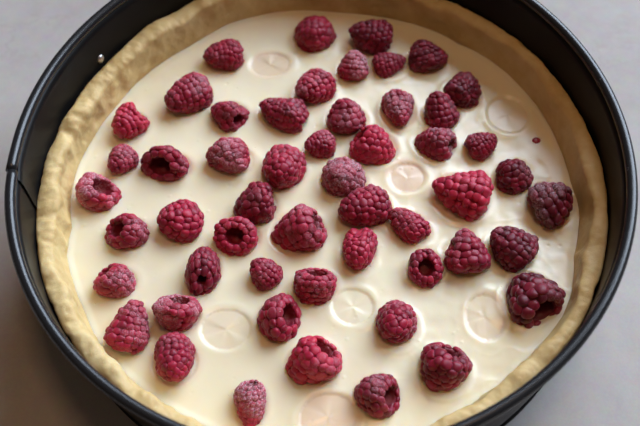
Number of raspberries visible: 53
